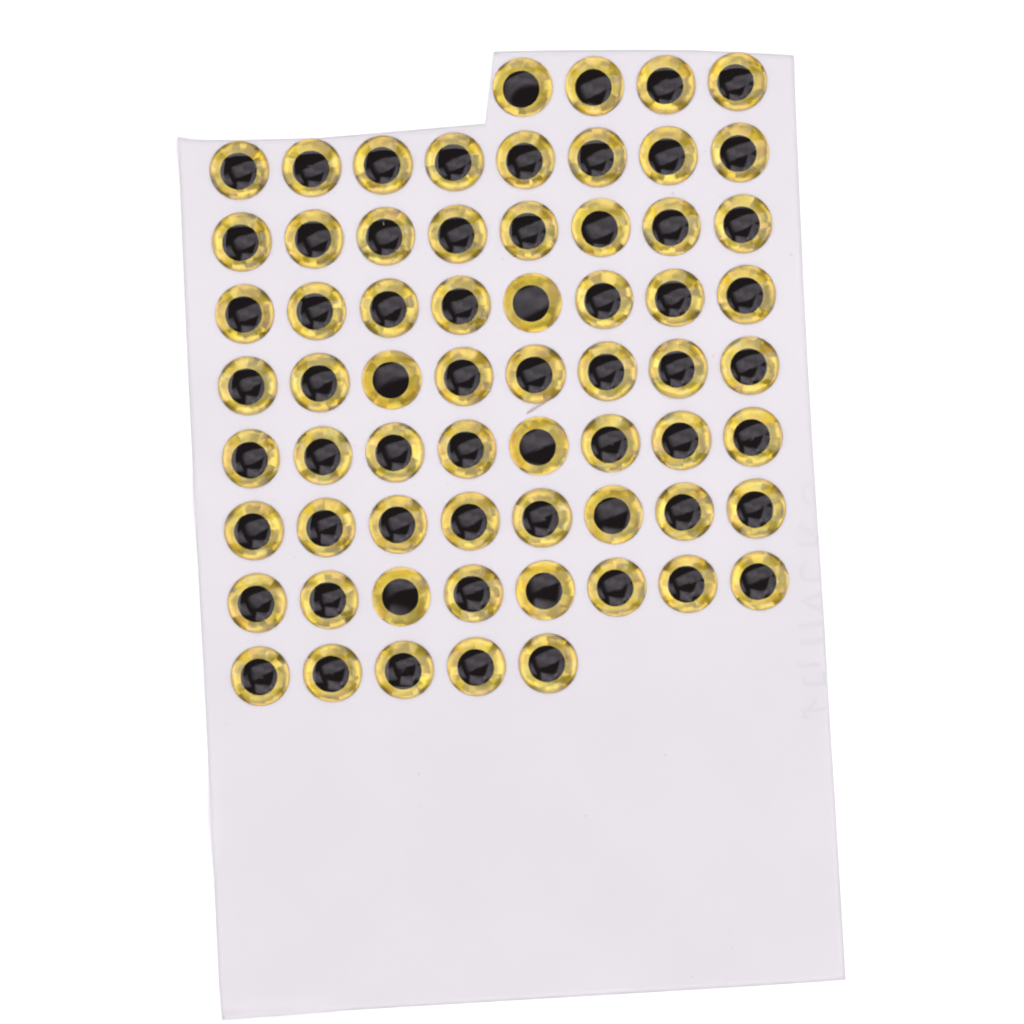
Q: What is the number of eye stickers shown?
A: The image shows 65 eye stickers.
